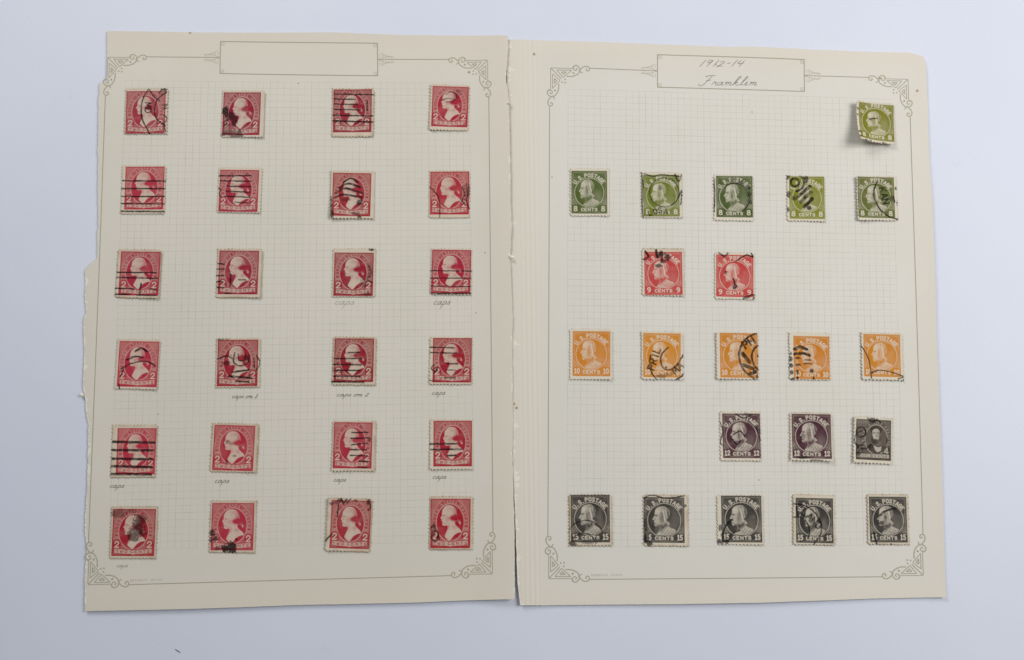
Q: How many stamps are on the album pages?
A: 45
